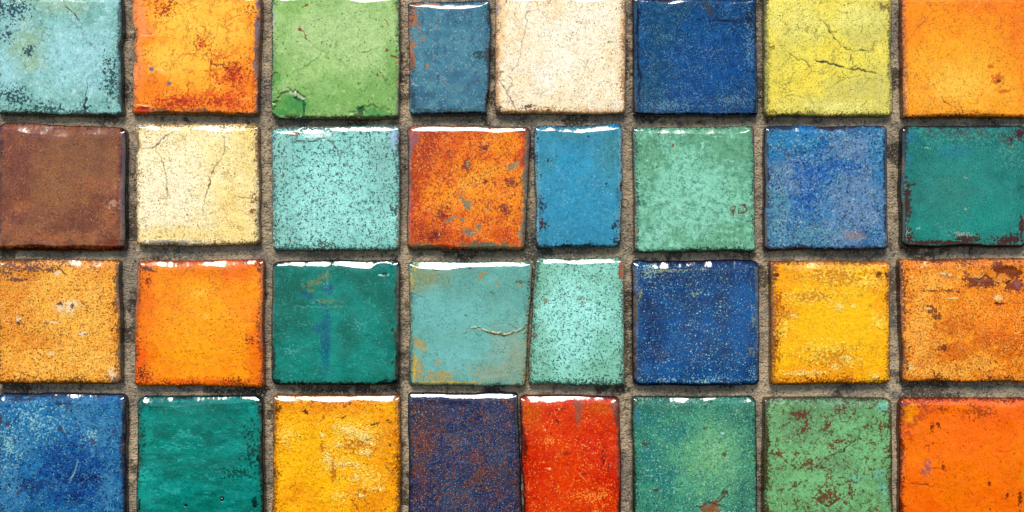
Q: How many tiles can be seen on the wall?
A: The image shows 32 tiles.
